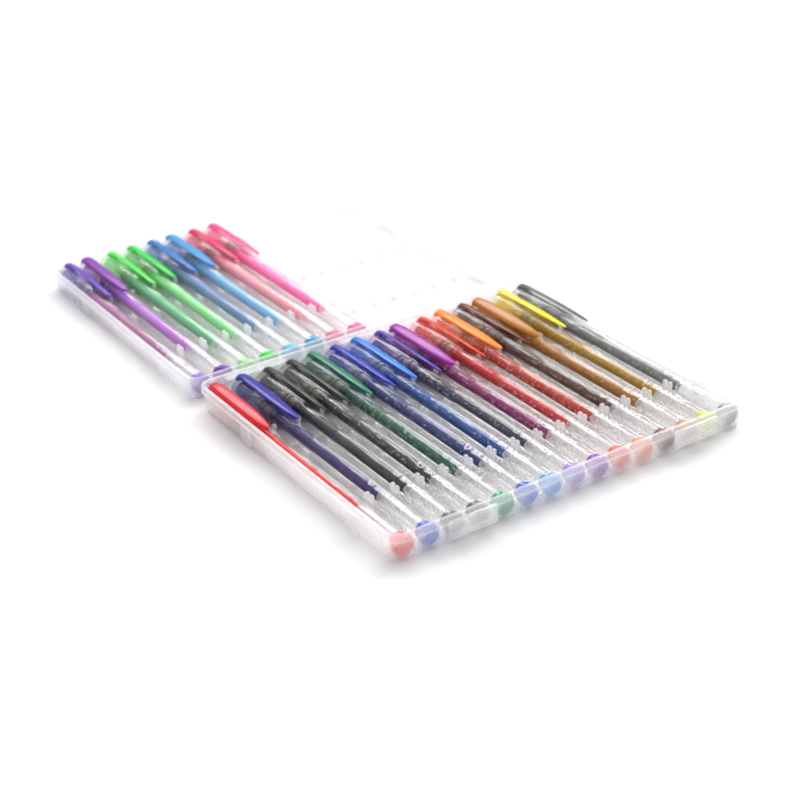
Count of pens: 23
